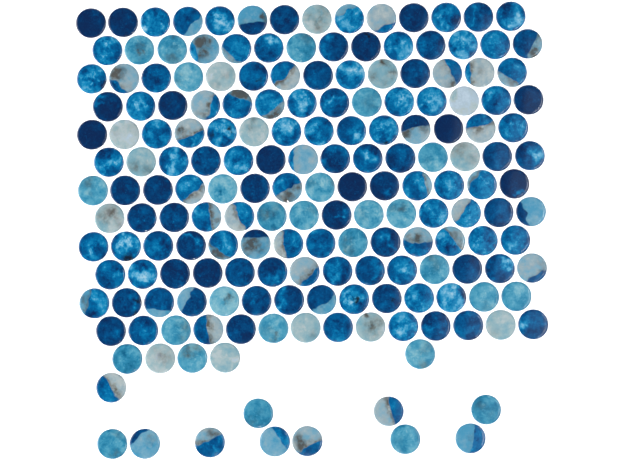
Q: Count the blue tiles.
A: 97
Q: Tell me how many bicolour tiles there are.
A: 46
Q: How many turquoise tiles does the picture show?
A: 27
